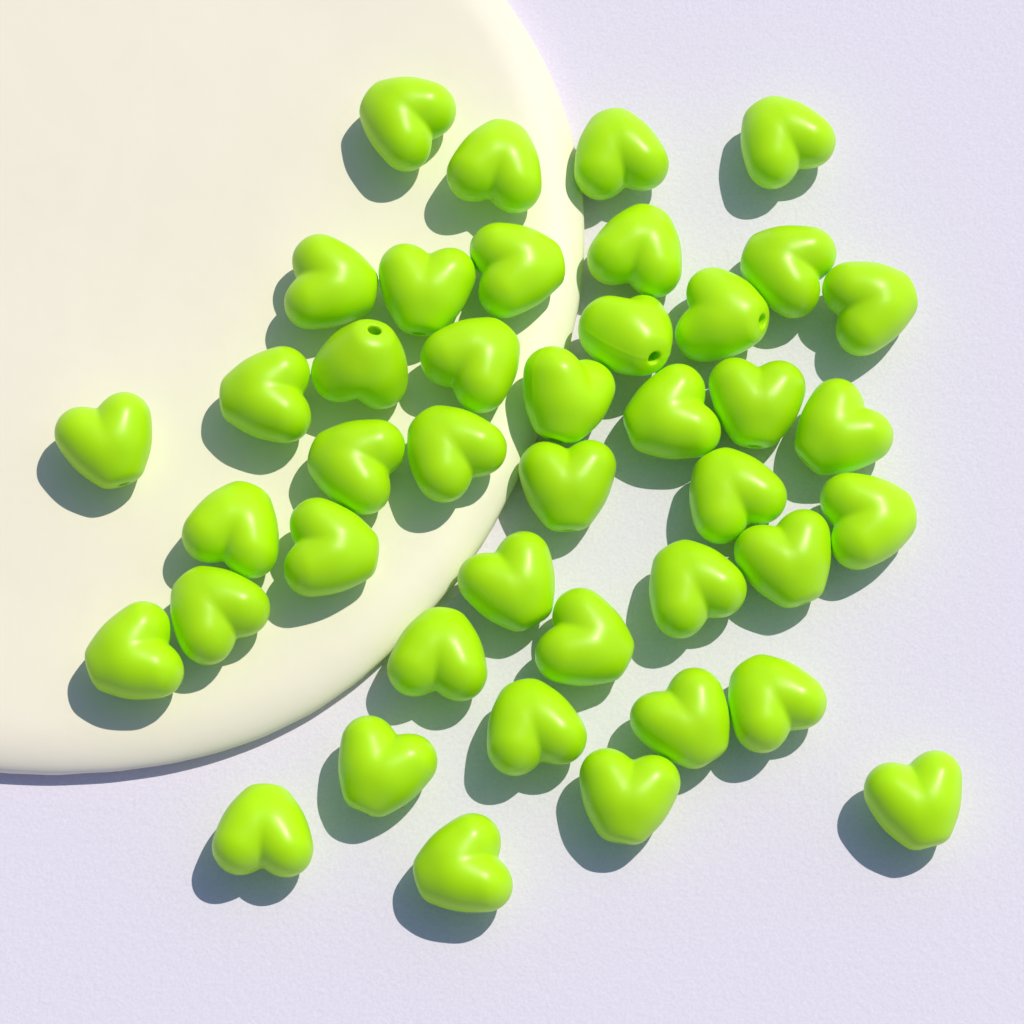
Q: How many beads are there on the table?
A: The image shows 42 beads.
